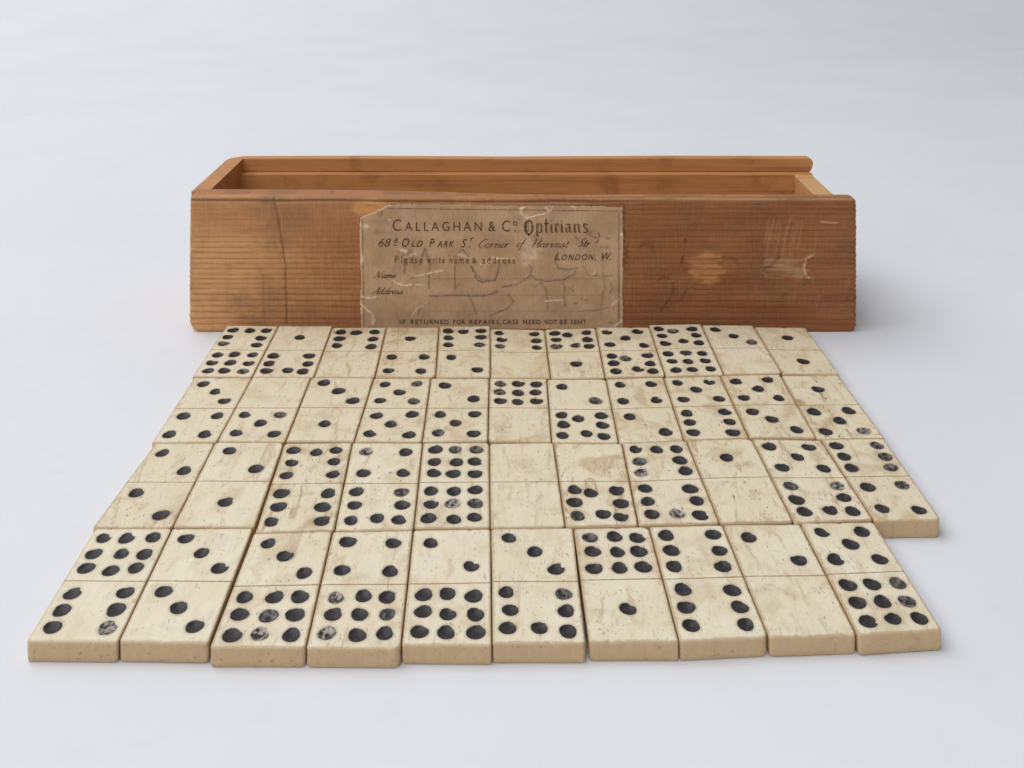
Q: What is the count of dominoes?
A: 43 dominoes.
